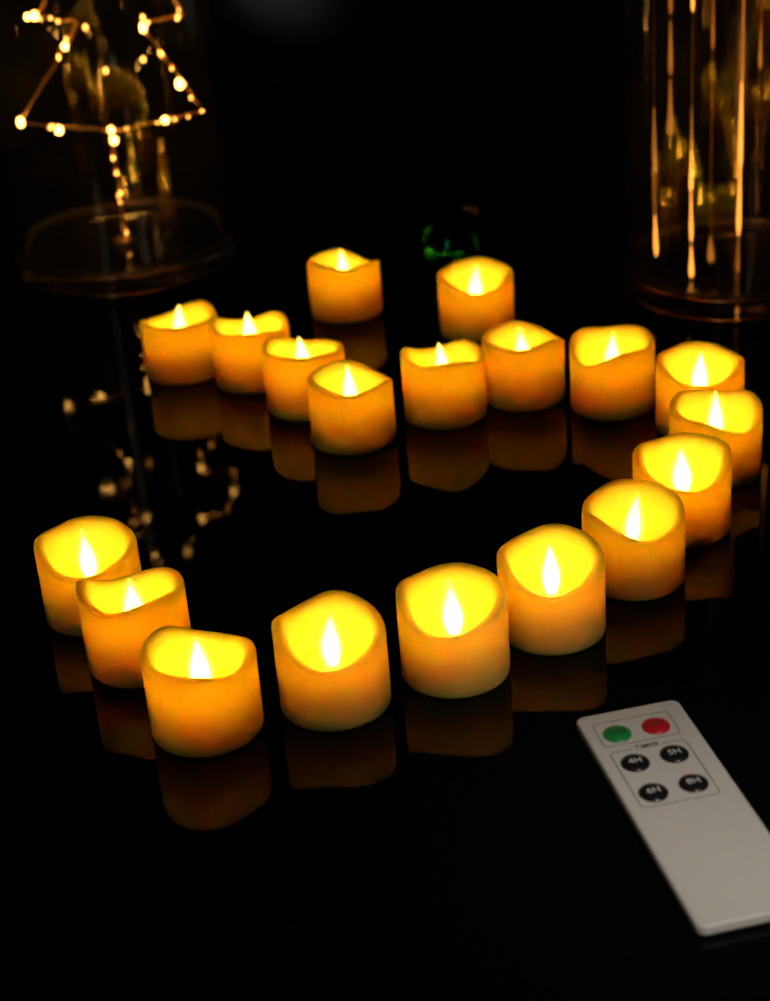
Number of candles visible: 19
